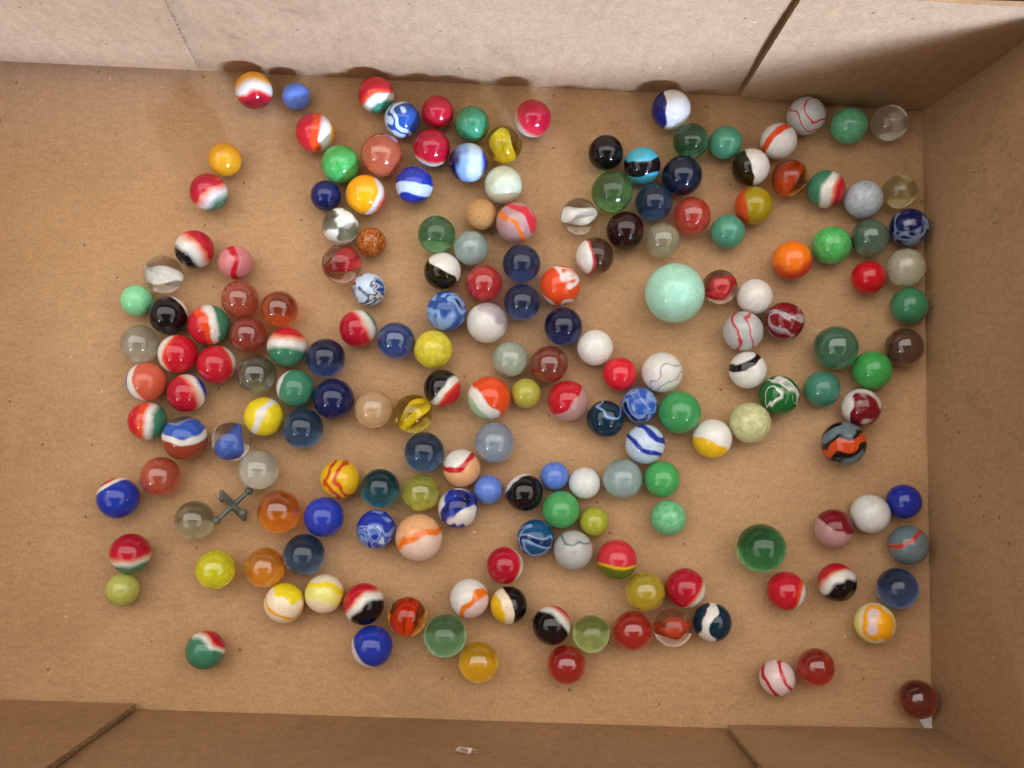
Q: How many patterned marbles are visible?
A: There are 93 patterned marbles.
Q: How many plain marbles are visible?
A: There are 93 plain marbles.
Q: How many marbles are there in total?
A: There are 186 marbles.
